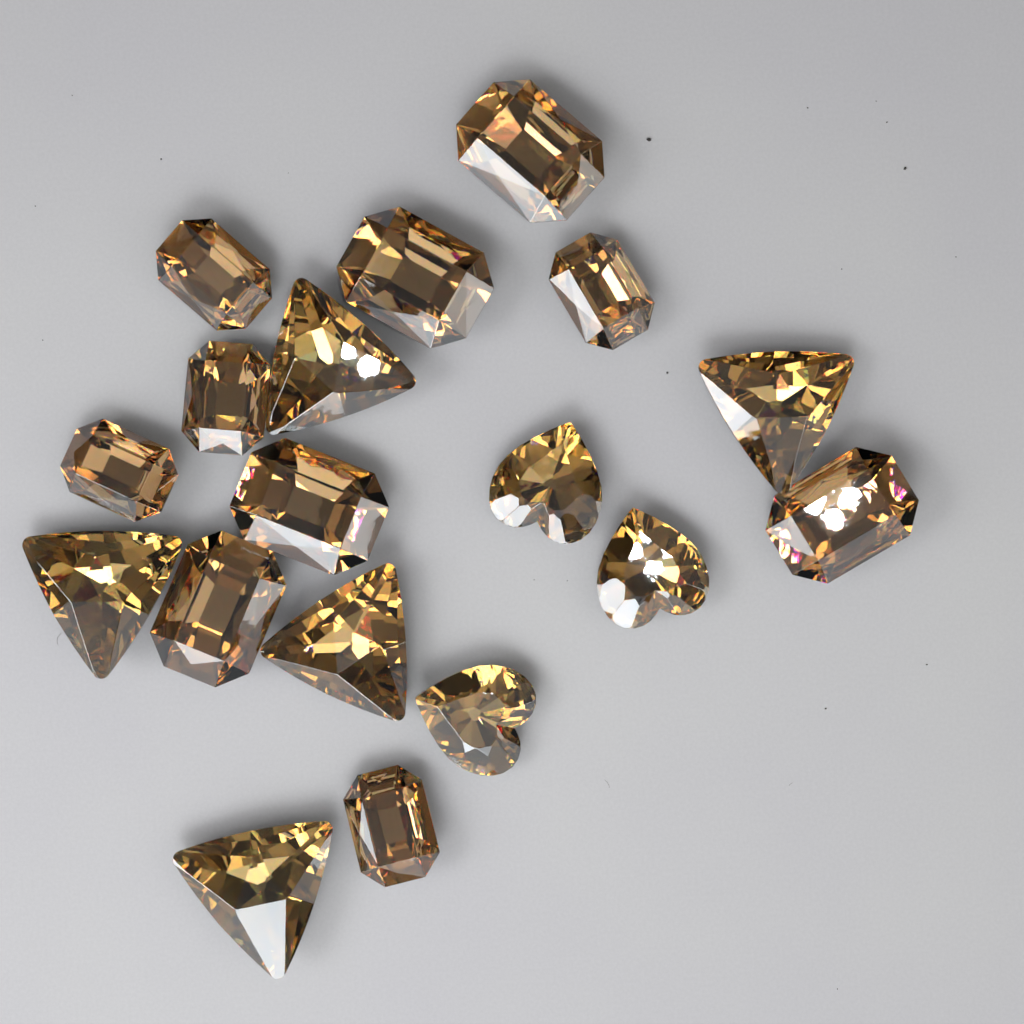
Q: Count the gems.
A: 18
